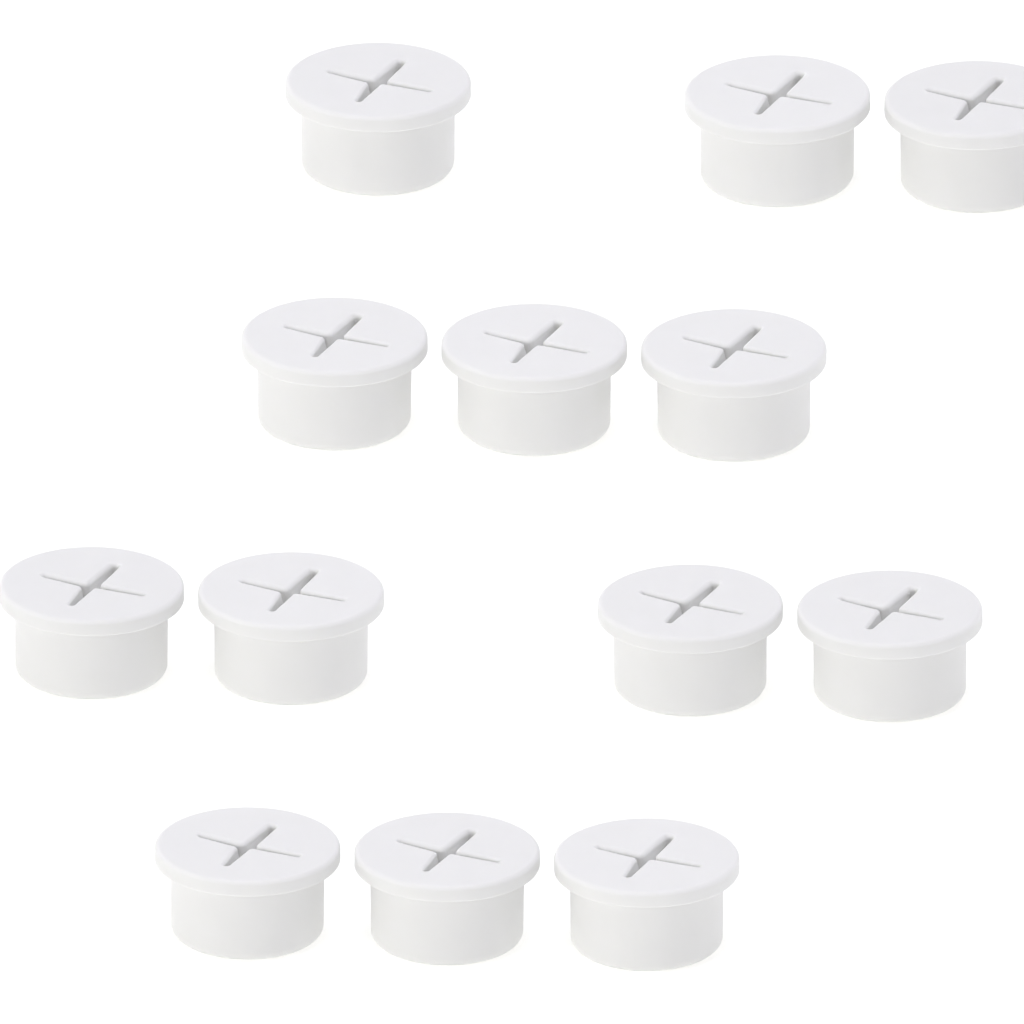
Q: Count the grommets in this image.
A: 13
